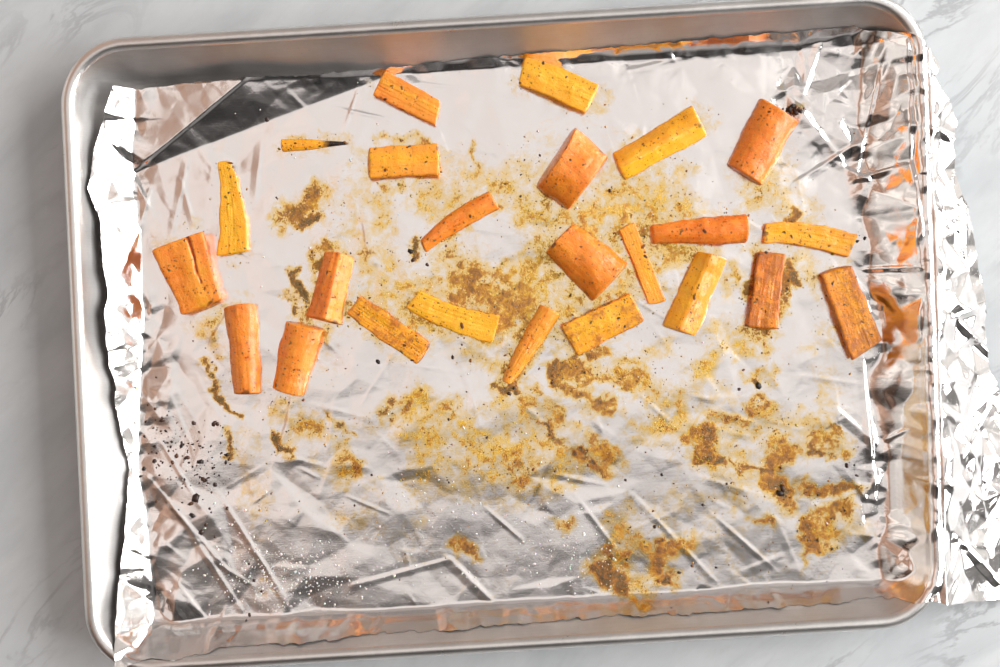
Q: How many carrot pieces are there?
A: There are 24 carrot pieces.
